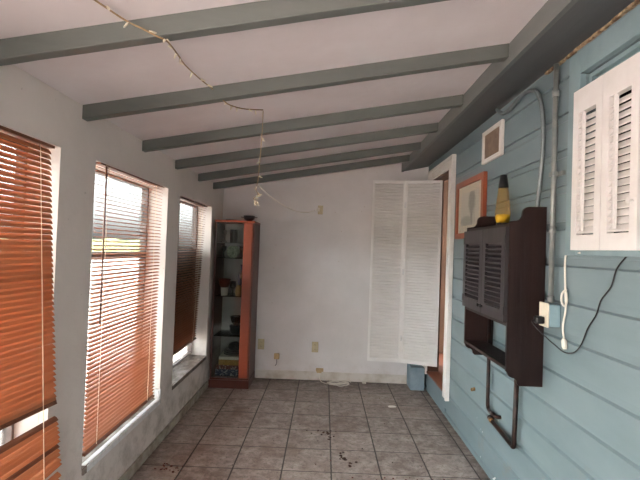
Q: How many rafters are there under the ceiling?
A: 6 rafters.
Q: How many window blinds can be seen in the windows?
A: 3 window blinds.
